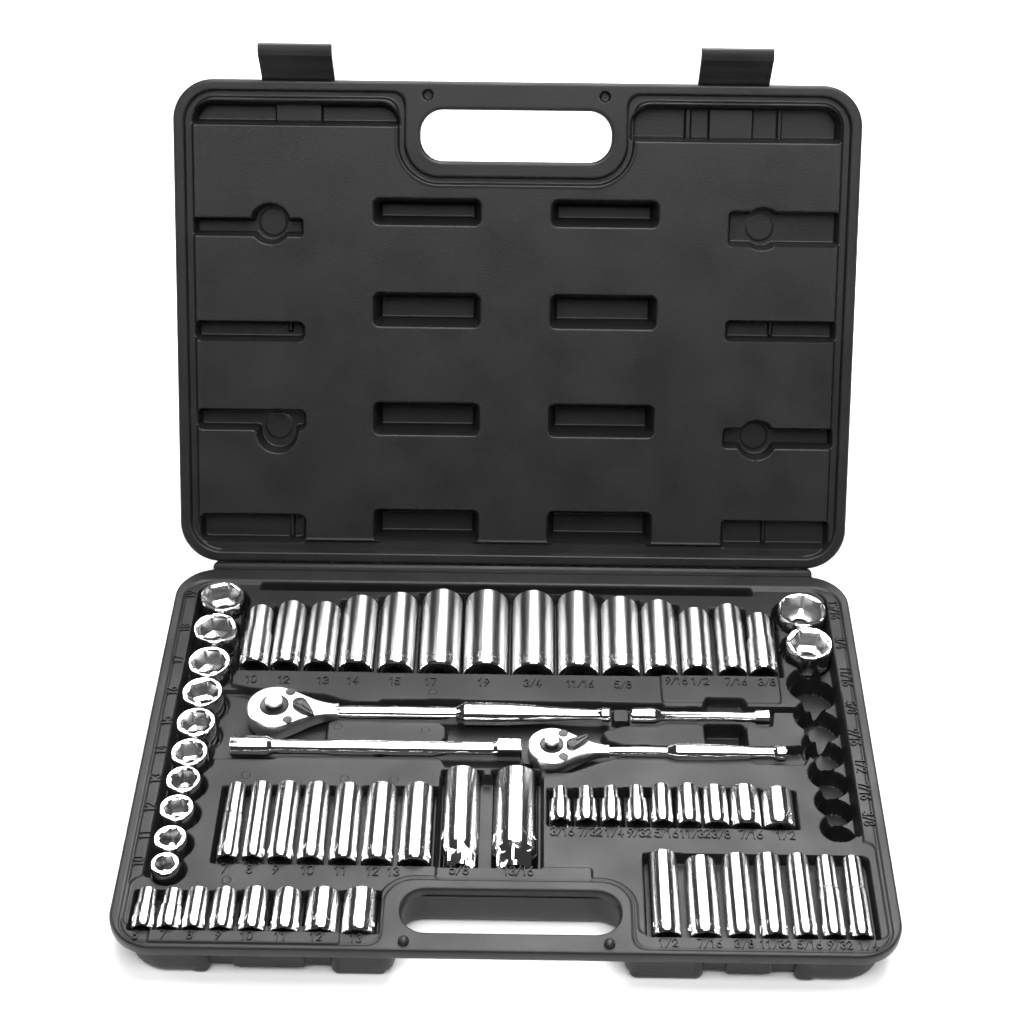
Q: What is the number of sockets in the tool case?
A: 59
